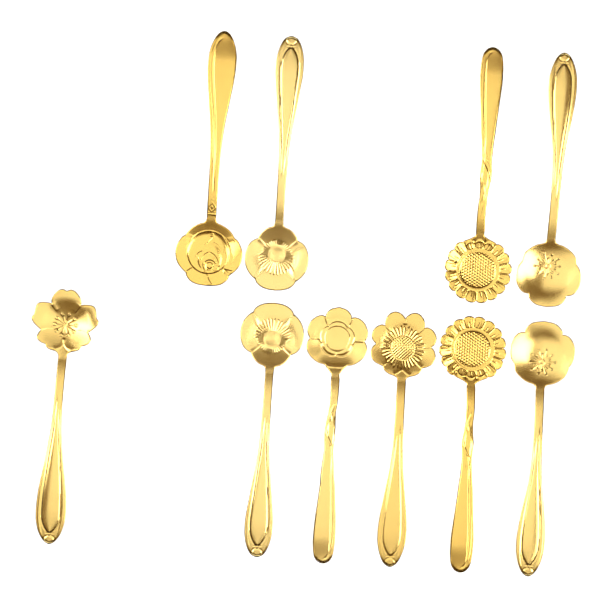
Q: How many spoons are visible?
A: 10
